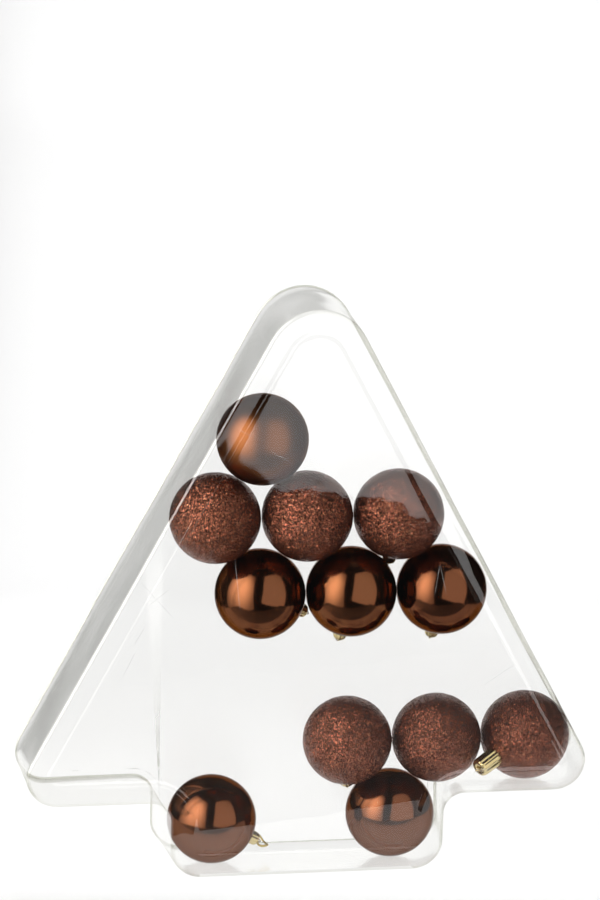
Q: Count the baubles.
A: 12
